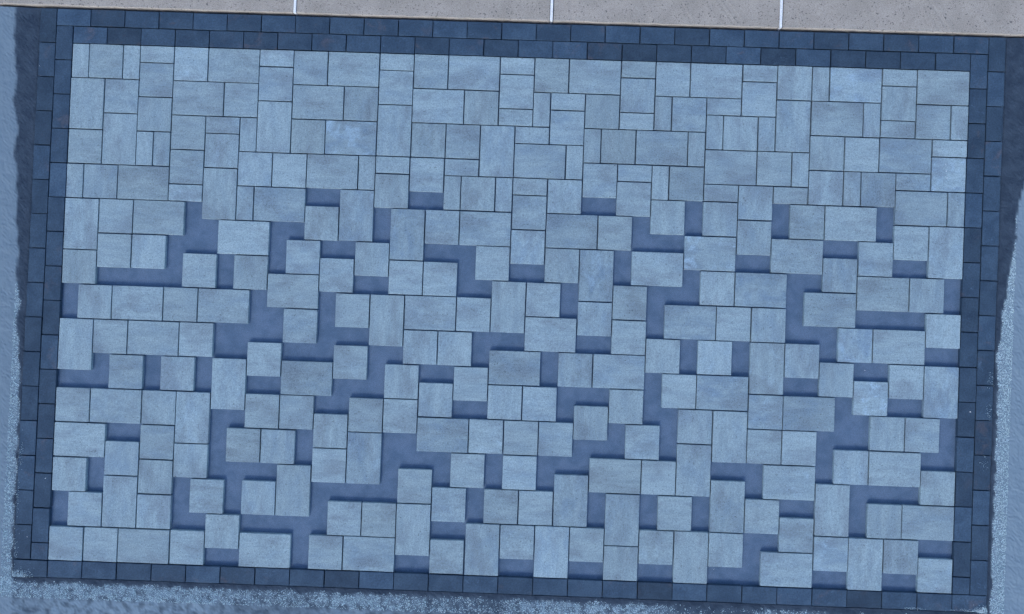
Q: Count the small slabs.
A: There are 47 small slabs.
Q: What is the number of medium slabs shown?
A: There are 170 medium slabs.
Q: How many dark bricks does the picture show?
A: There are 145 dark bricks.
